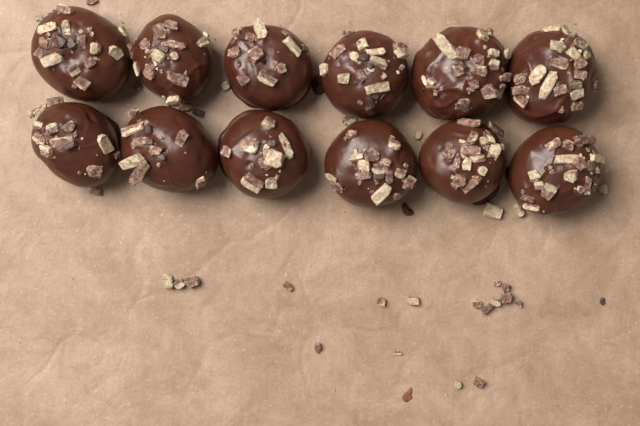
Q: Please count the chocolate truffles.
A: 12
